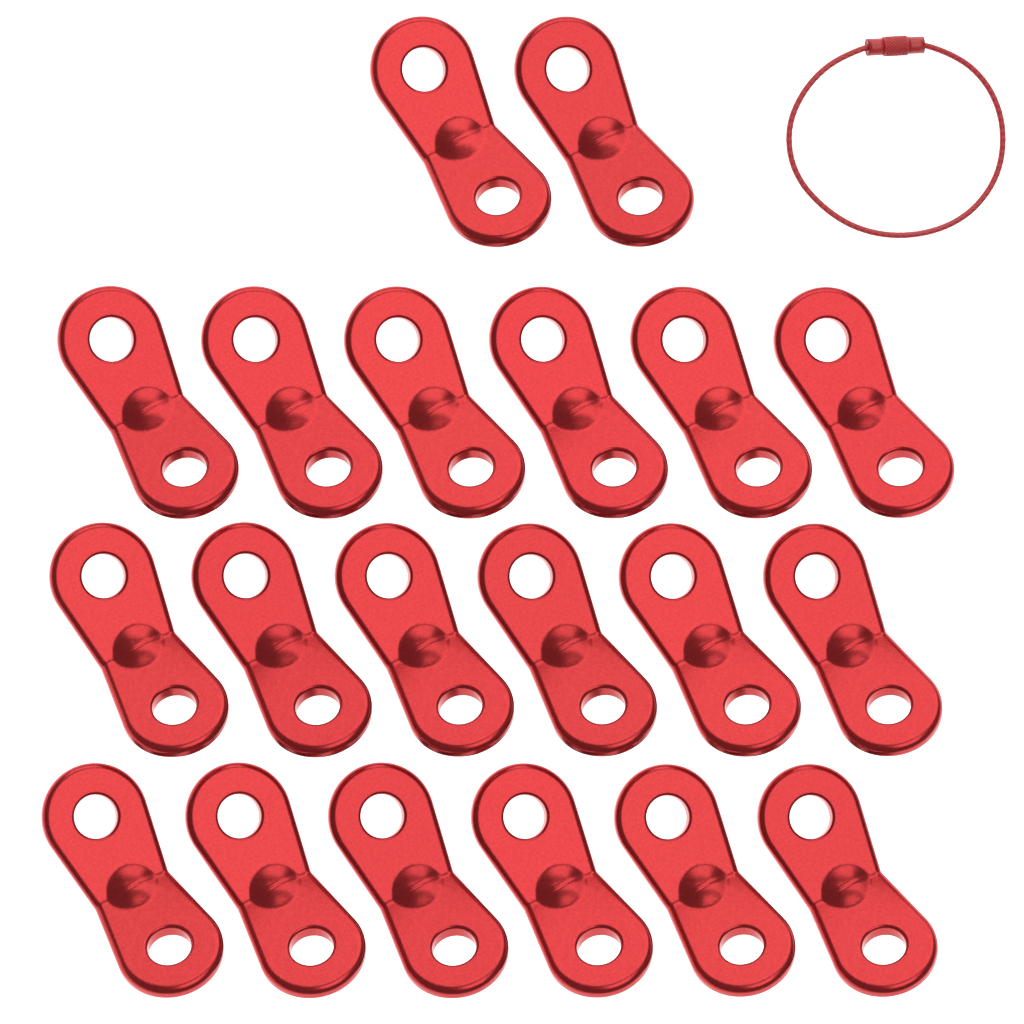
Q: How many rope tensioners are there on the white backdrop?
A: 20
